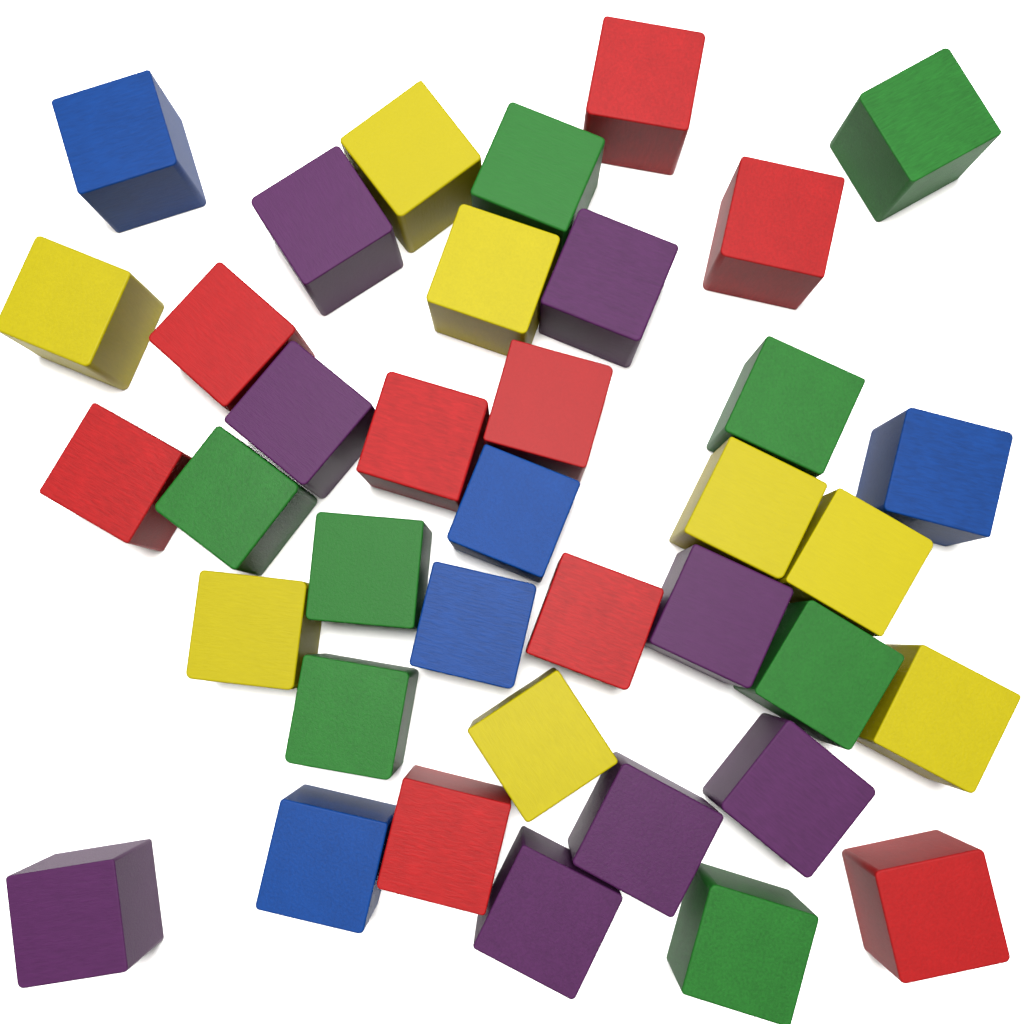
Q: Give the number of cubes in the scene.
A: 38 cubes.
